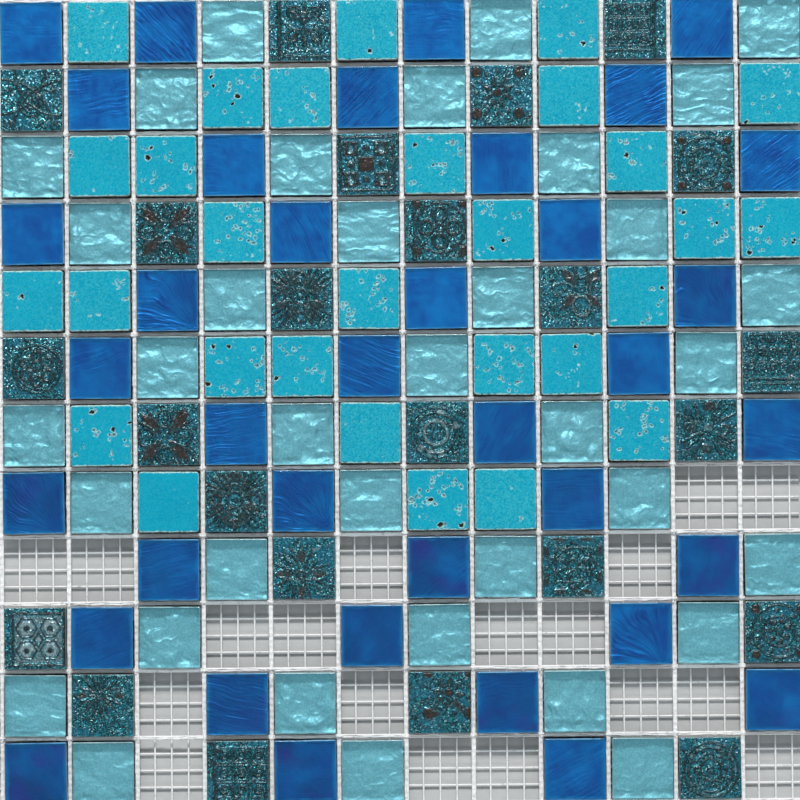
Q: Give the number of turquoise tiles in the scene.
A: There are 29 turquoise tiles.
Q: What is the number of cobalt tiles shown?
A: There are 37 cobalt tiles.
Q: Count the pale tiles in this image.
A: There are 36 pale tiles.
